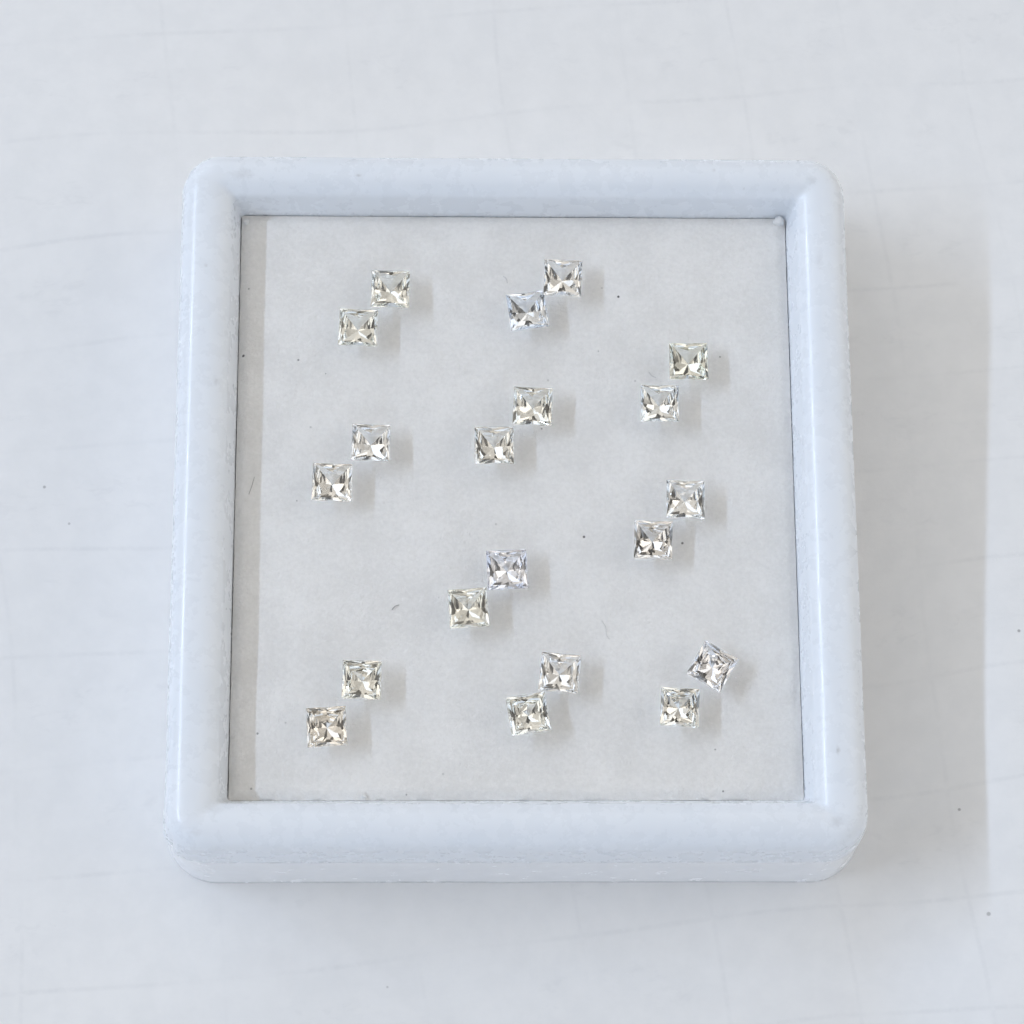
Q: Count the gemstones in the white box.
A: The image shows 20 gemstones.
